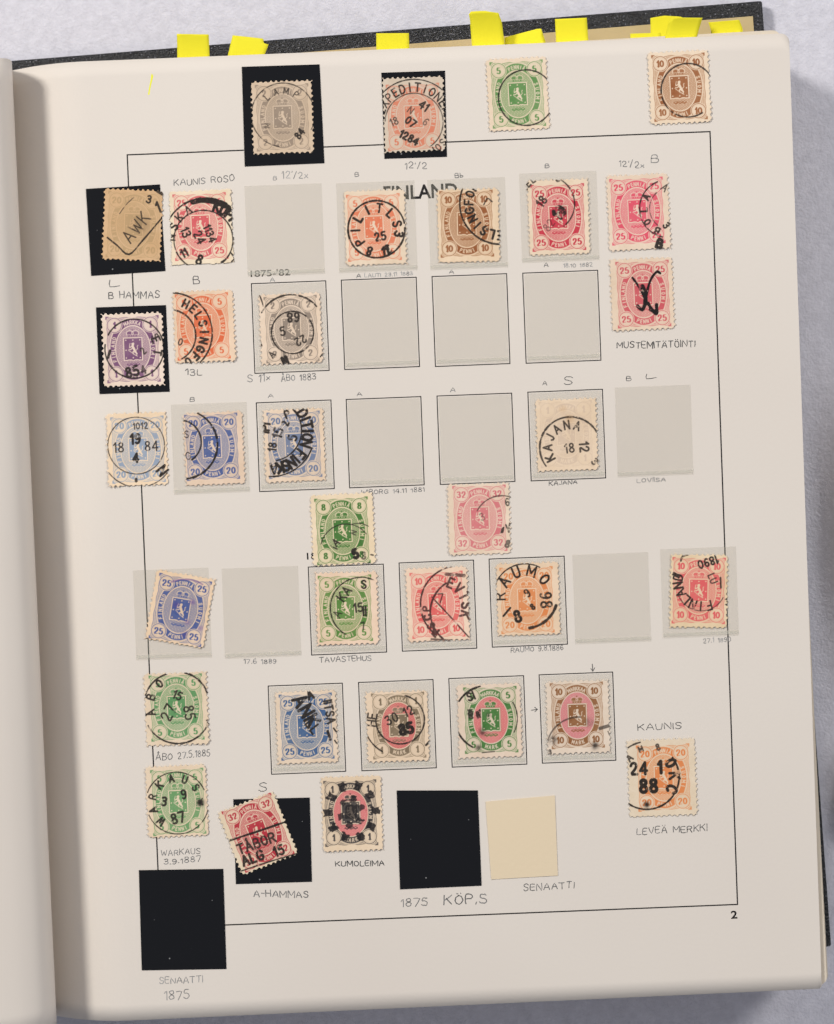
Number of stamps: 34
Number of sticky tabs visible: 10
